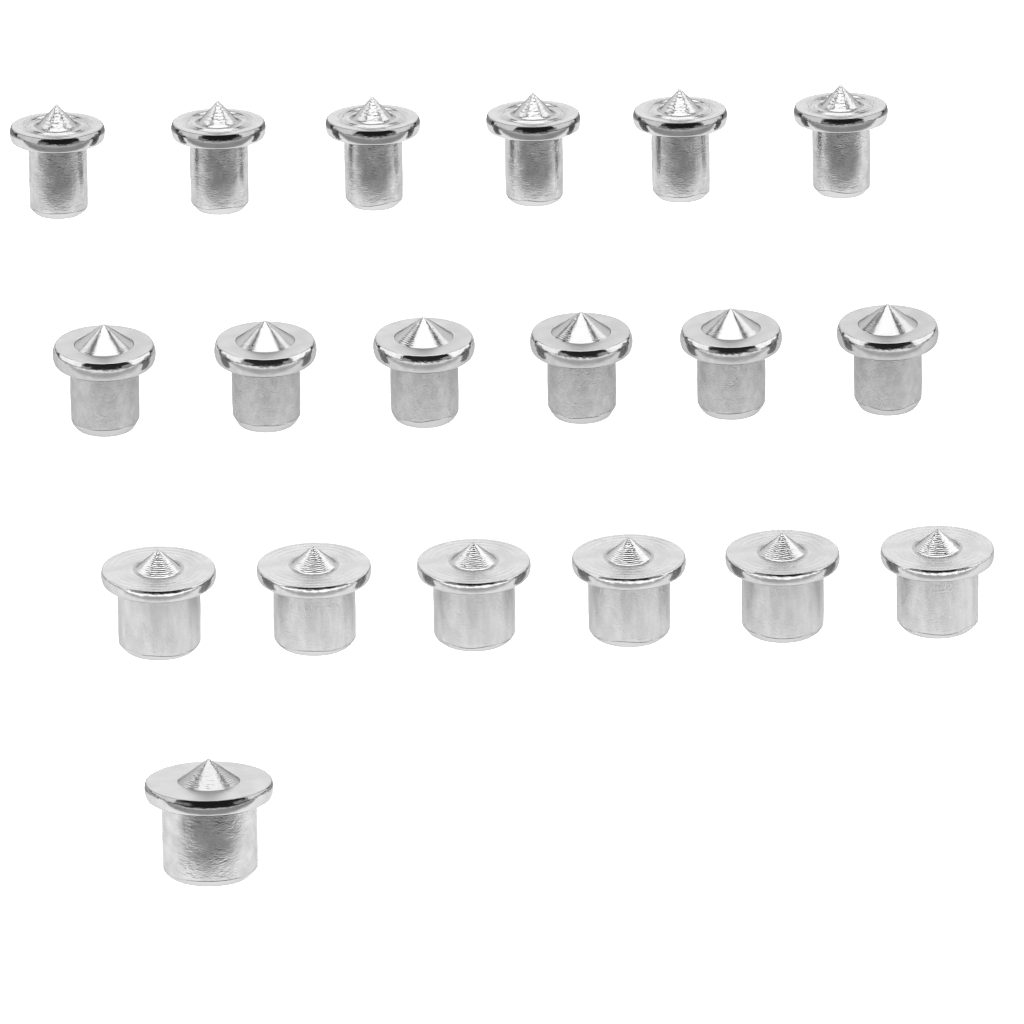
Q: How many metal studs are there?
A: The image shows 19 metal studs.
